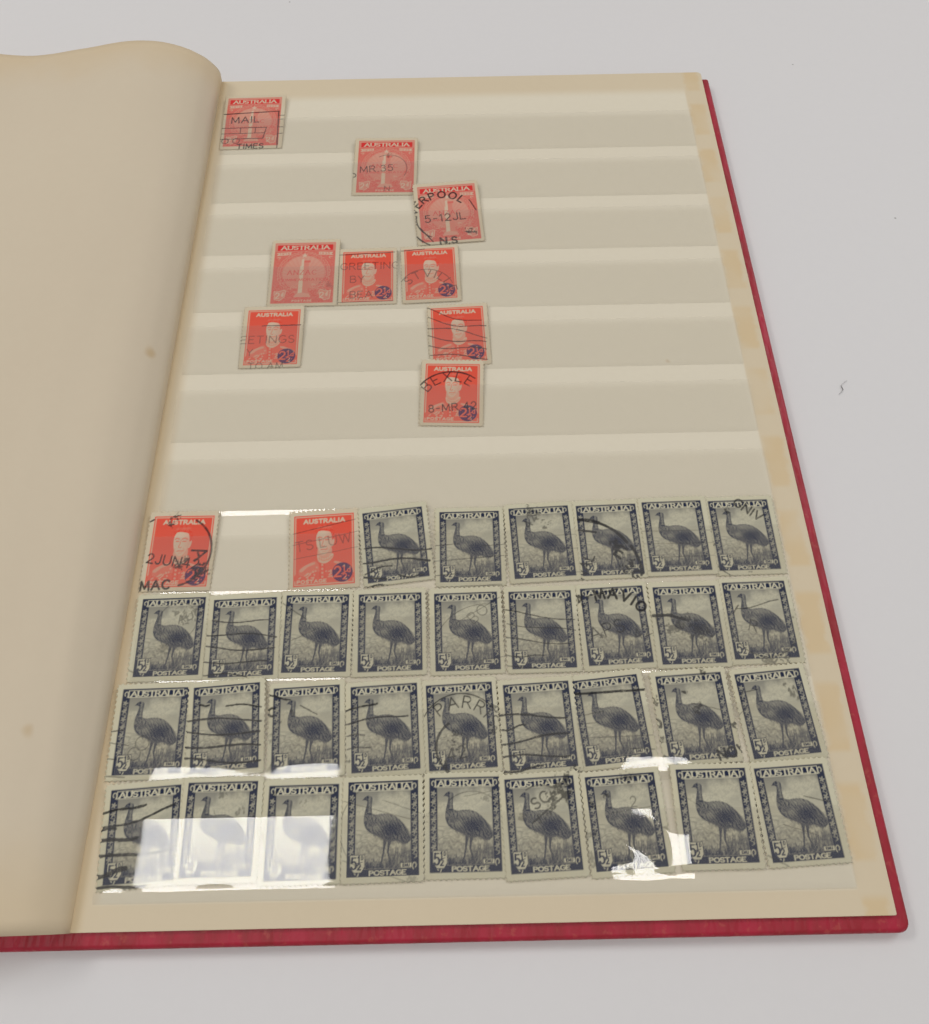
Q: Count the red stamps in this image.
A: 11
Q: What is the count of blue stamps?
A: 33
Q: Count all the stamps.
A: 44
